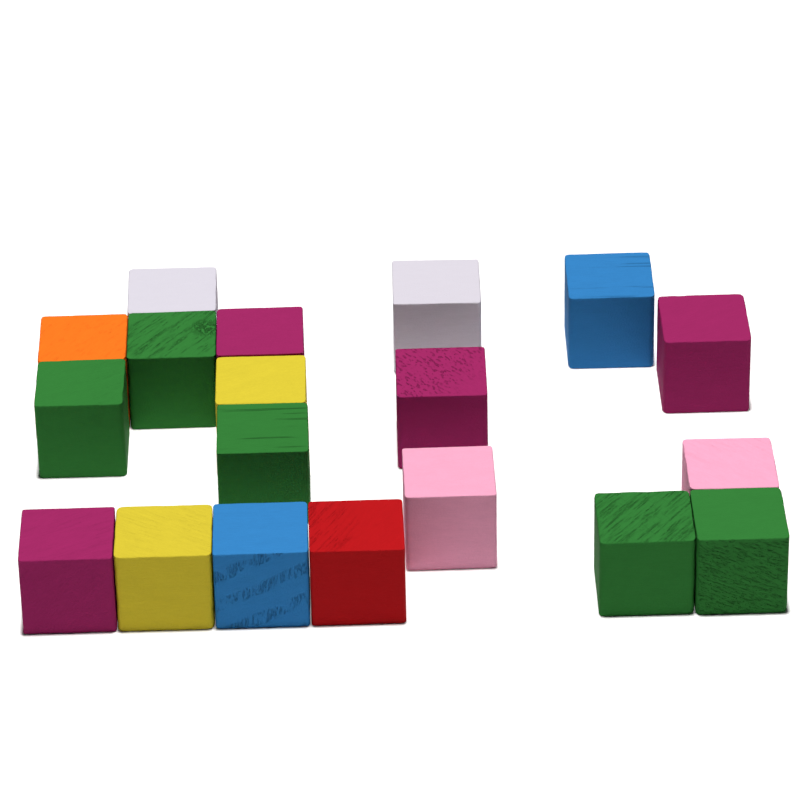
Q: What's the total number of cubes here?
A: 19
